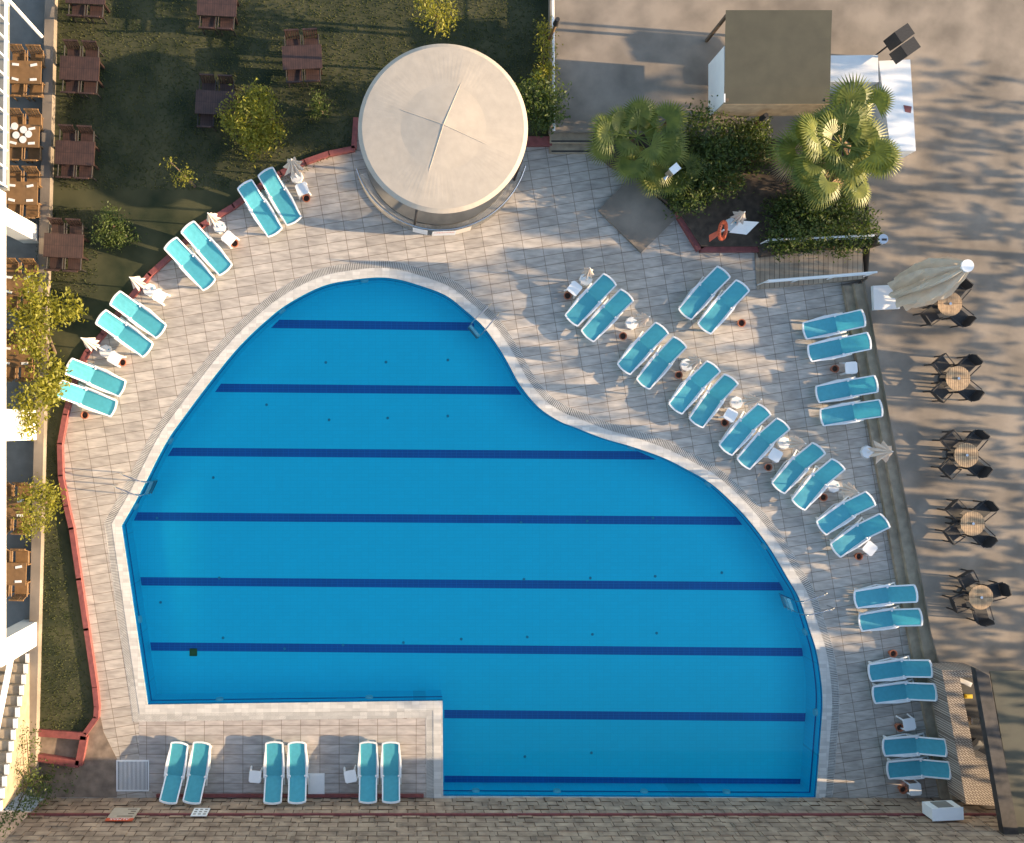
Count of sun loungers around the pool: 38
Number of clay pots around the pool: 16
